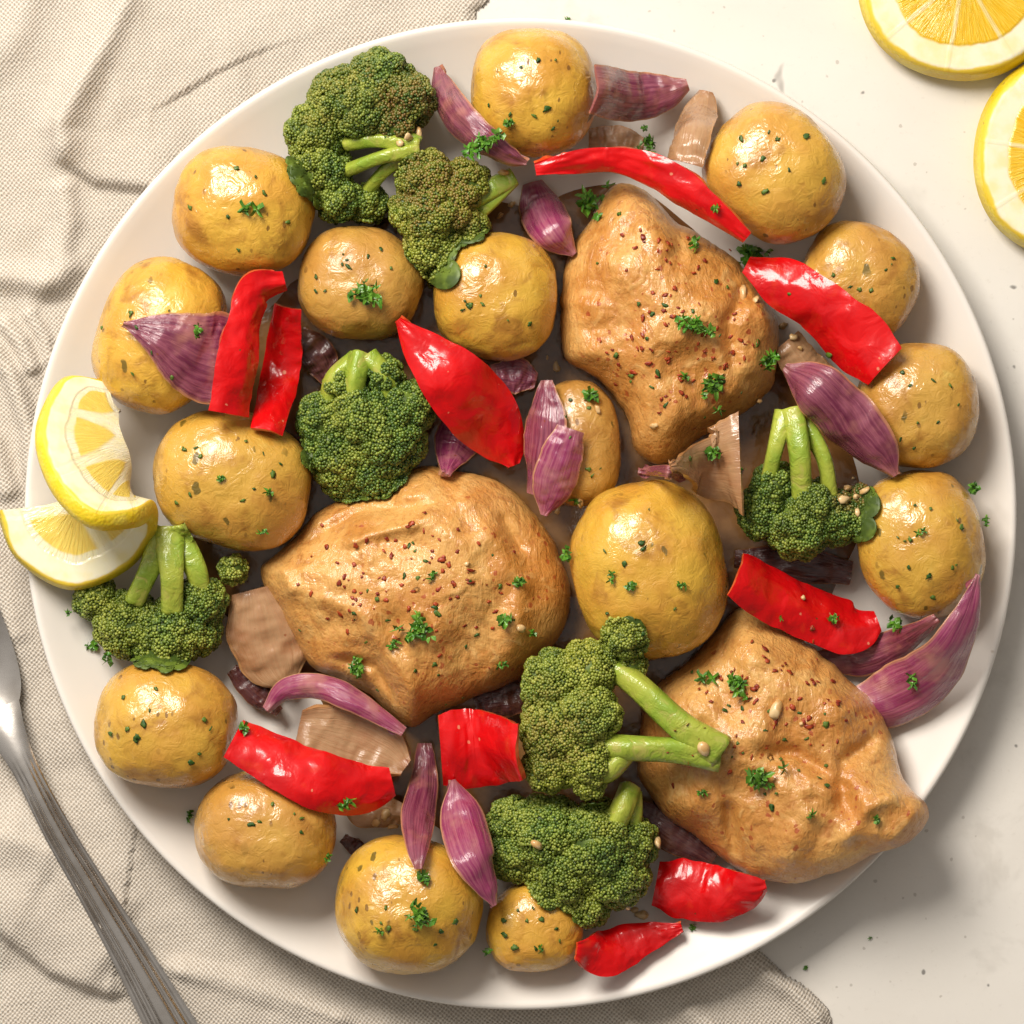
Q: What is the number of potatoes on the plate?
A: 16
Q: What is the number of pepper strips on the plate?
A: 10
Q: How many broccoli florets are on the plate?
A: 7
